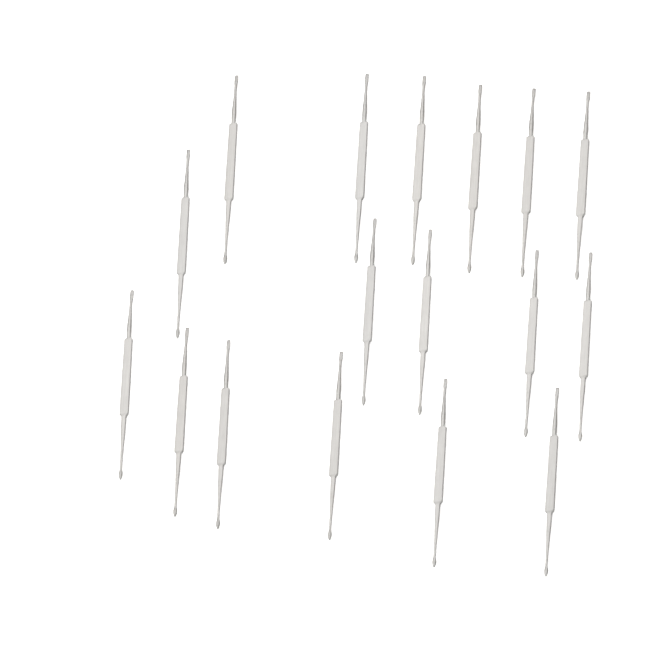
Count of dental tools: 17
